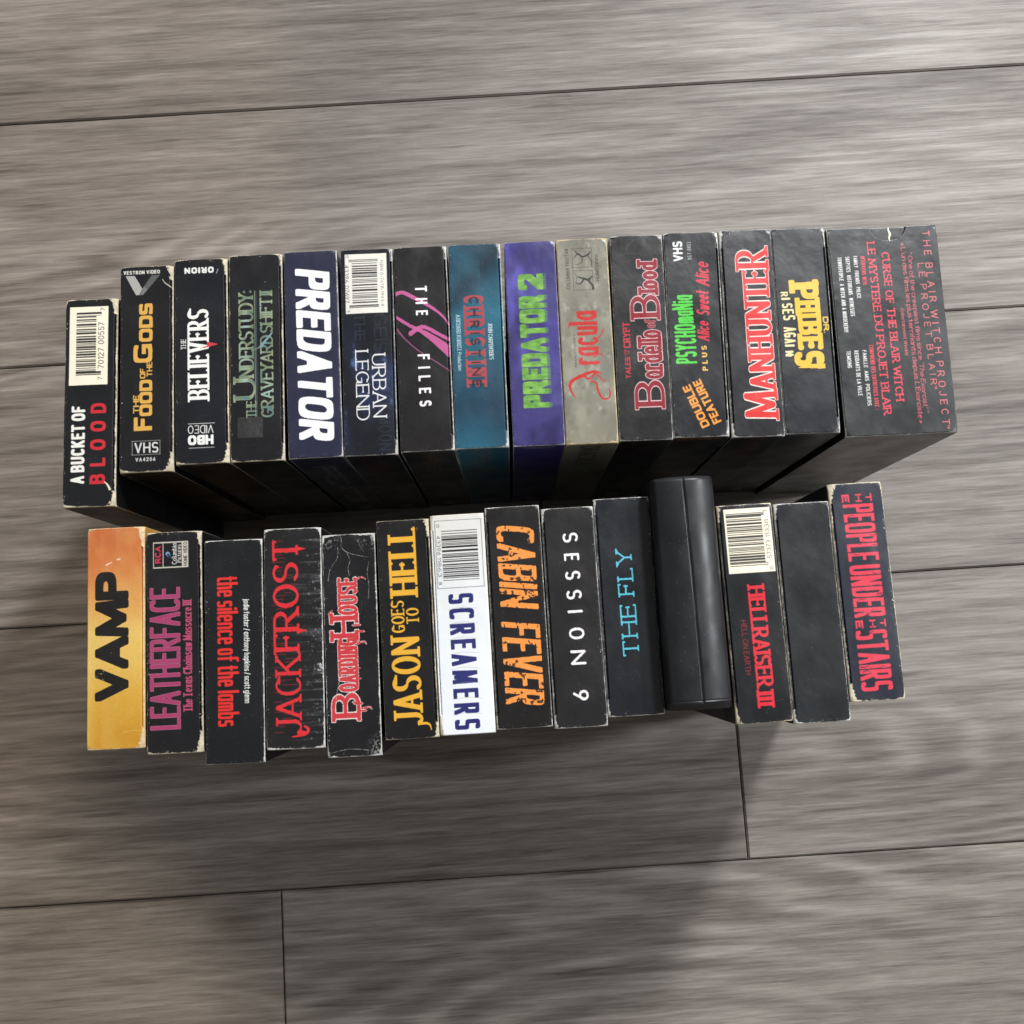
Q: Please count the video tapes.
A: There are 29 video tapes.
